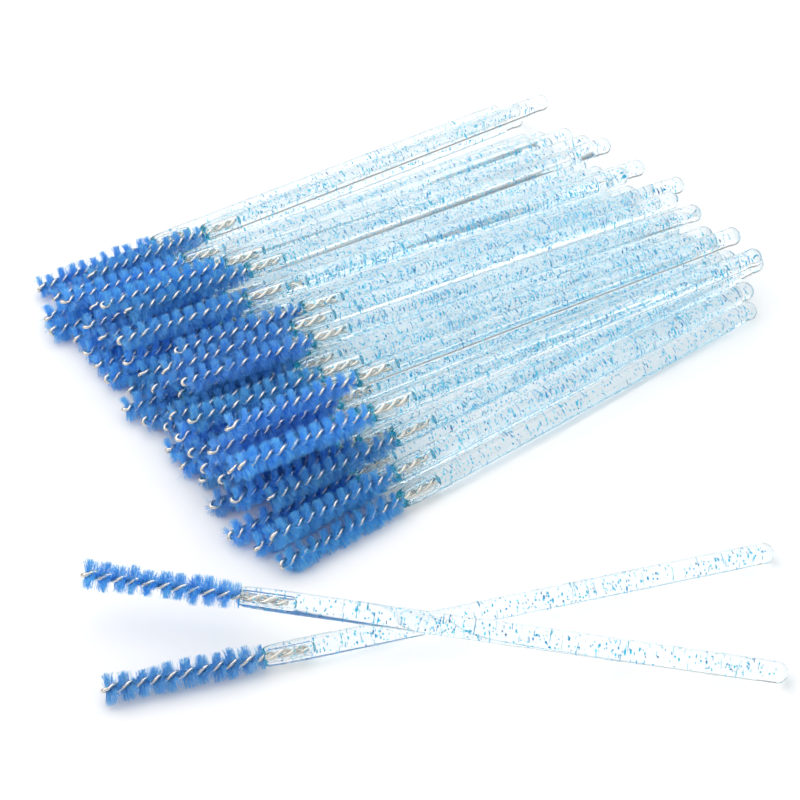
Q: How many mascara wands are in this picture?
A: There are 50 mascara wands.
